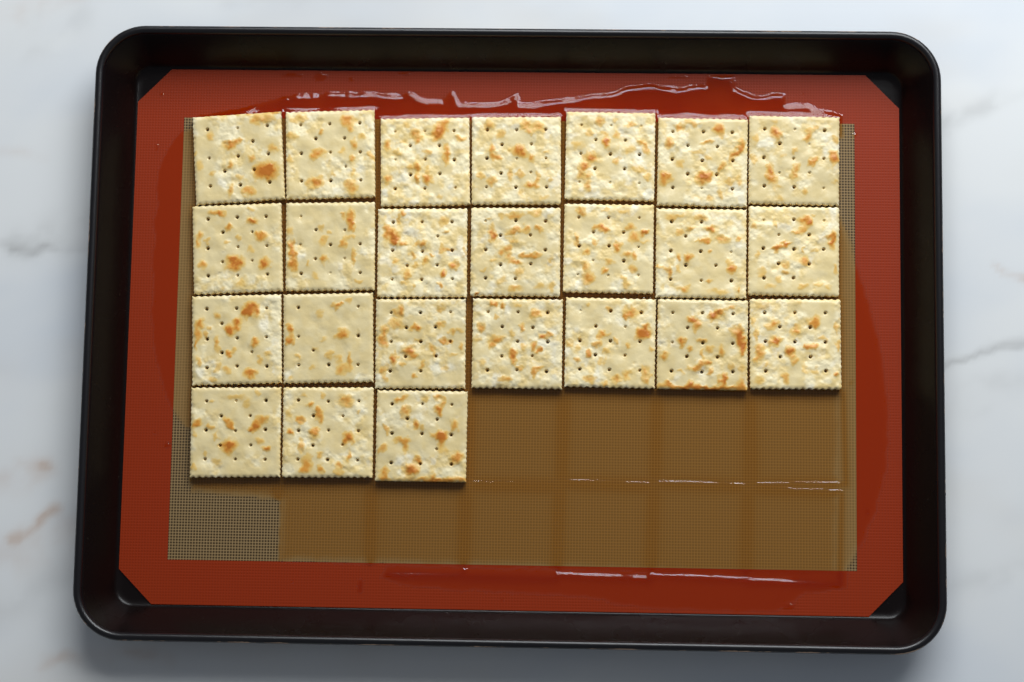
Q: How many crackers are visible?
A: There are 24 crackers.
